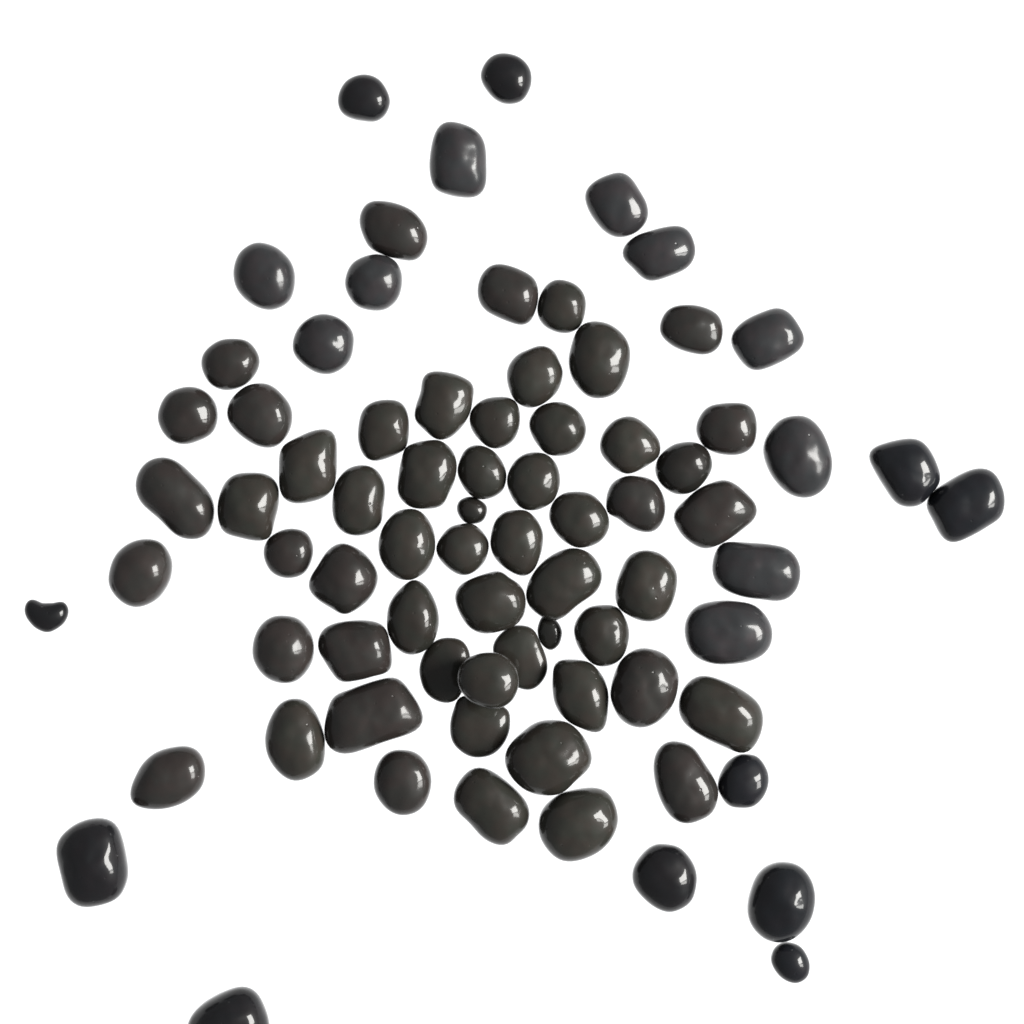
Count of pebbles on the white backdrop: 77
